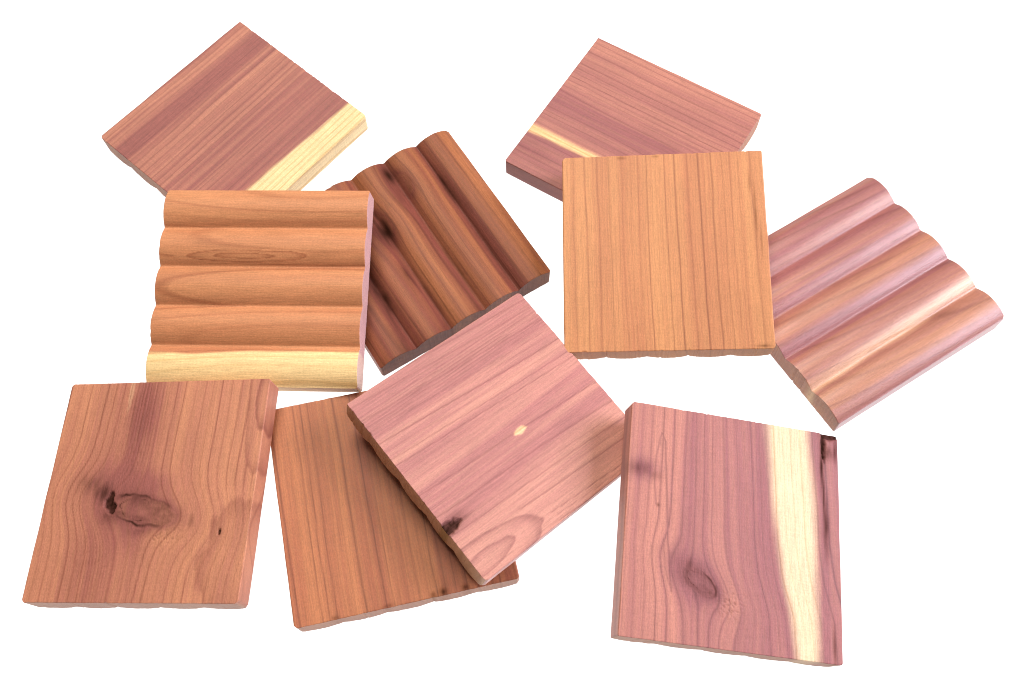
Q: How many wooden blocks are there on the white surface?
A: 10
